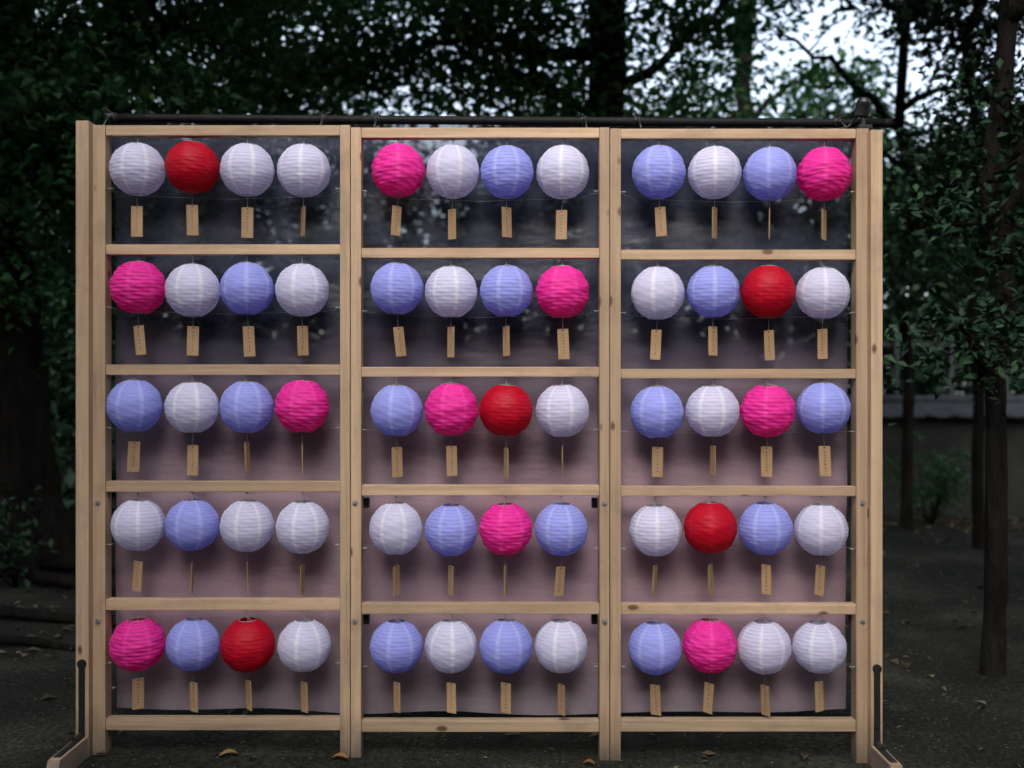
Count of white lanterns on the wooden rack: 25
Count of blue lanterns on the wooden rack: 20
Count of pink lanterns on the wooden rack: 10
